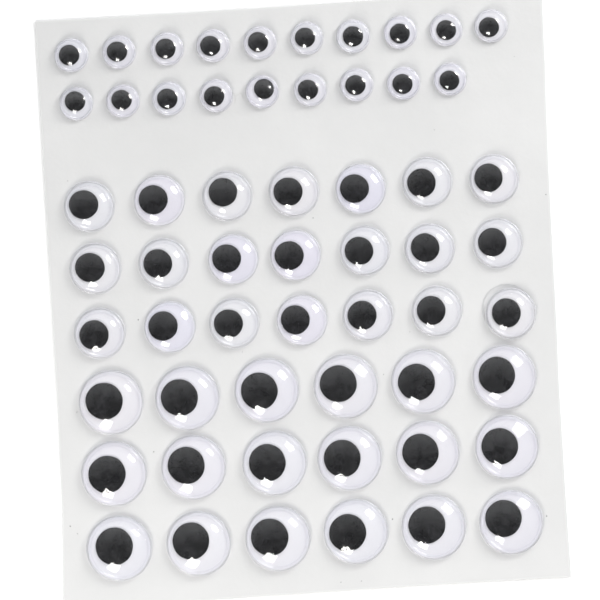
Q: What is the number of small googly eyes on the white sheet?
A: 19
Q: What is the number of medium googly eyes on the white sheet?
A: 21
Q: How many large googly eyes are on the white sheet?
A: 18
